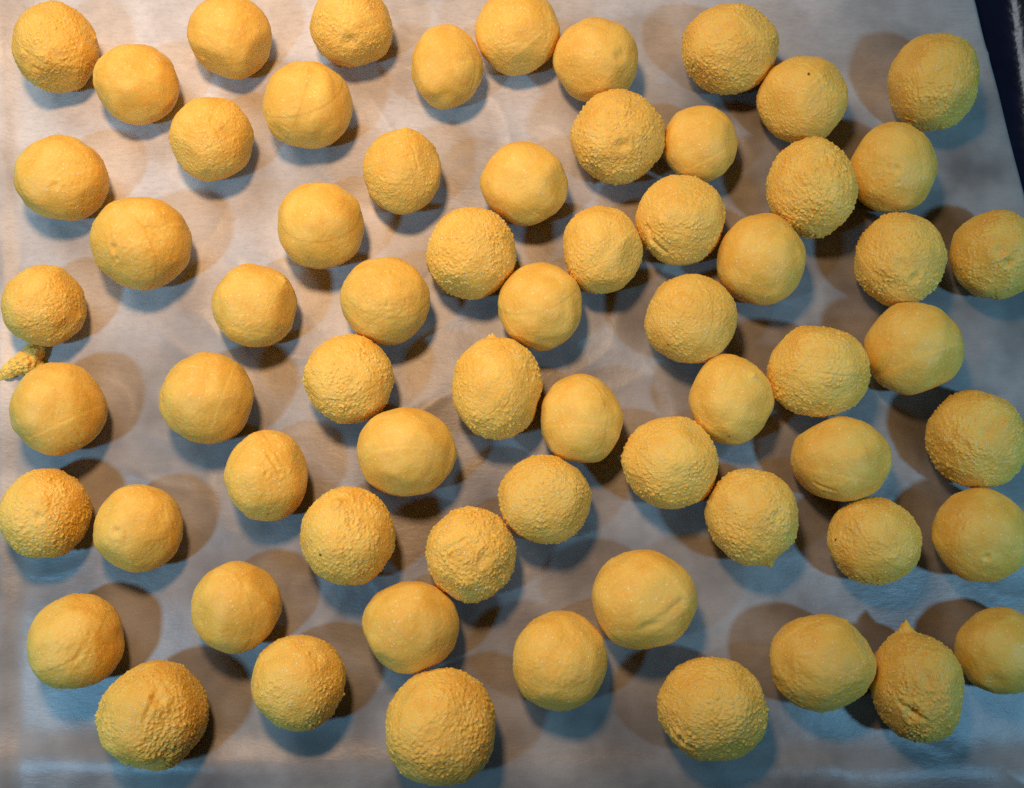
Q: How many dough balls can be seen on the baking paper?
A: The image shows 65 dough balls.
